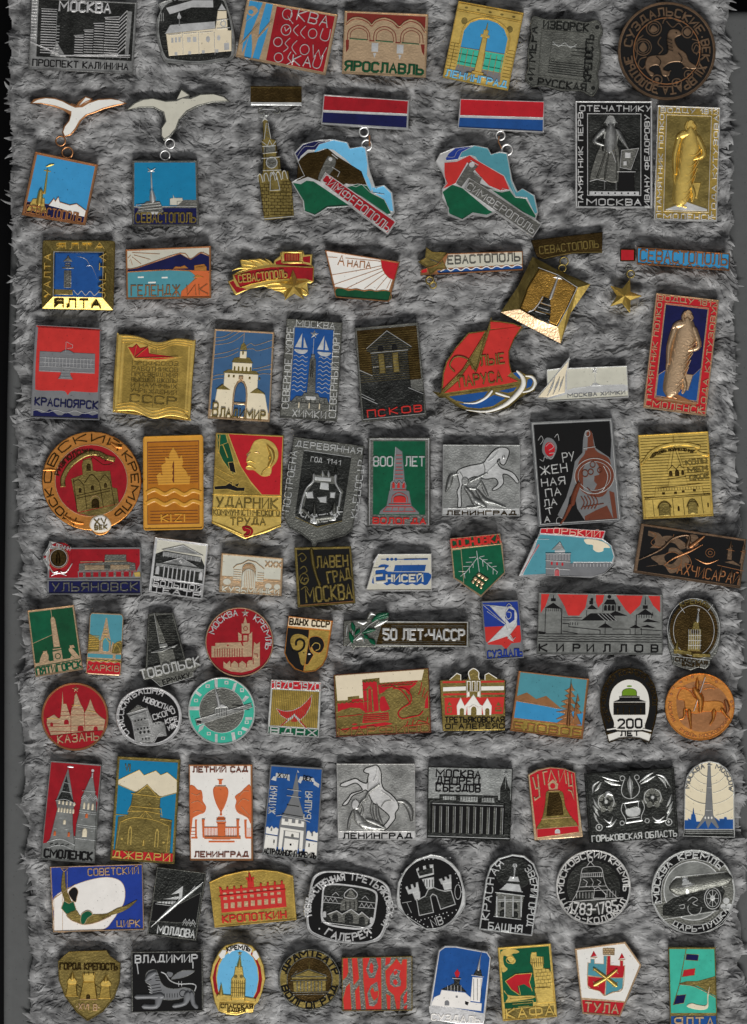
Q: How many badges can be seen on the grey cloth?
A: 89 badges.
